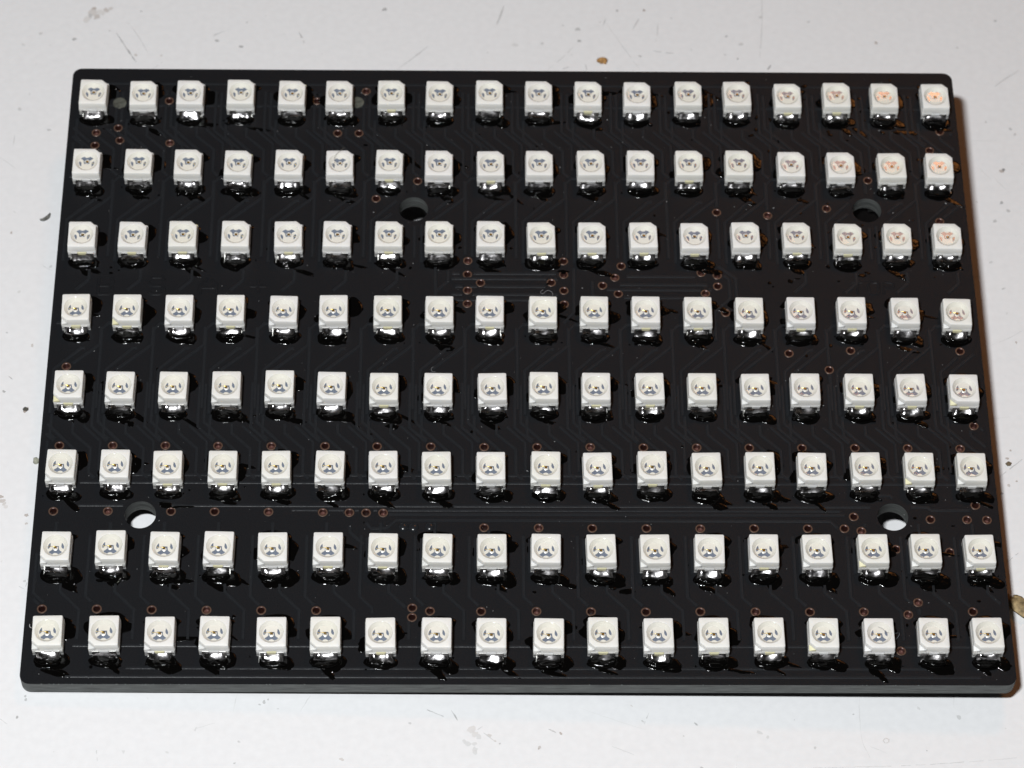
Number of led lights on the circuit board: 144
